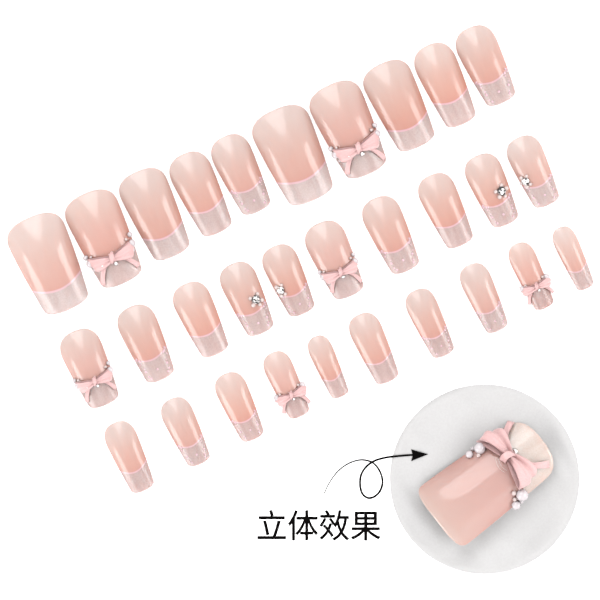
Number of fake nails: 31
